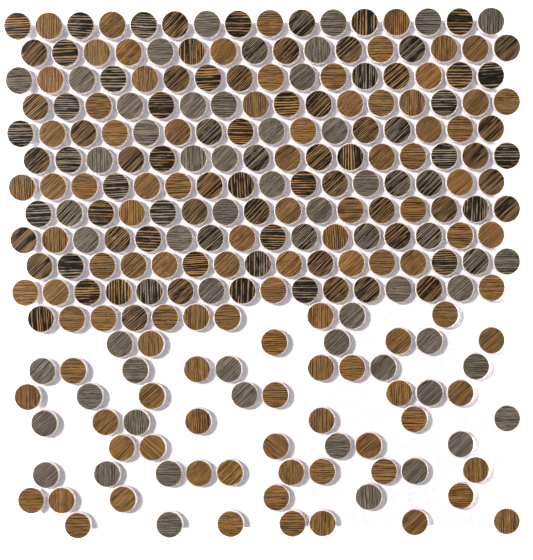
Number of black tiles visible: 92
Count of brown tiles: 103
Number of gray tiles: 51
